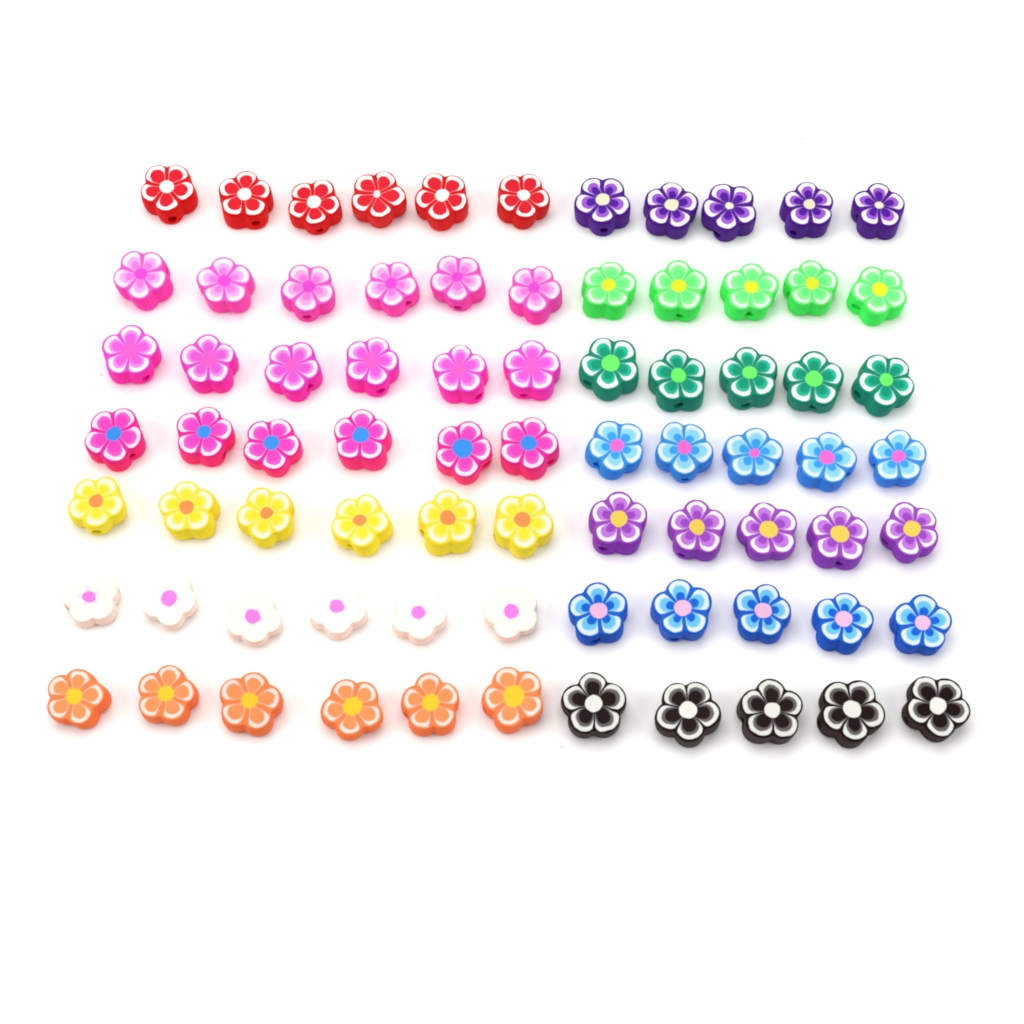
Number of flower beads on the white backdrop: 77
